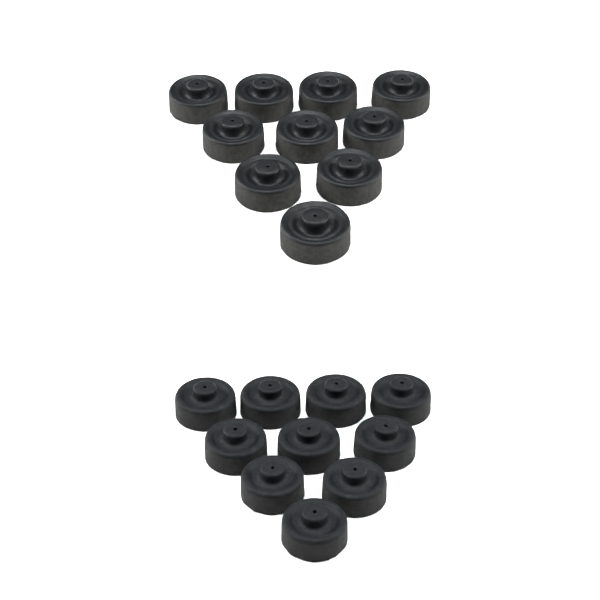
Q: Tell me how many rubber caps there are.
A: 20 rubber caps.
